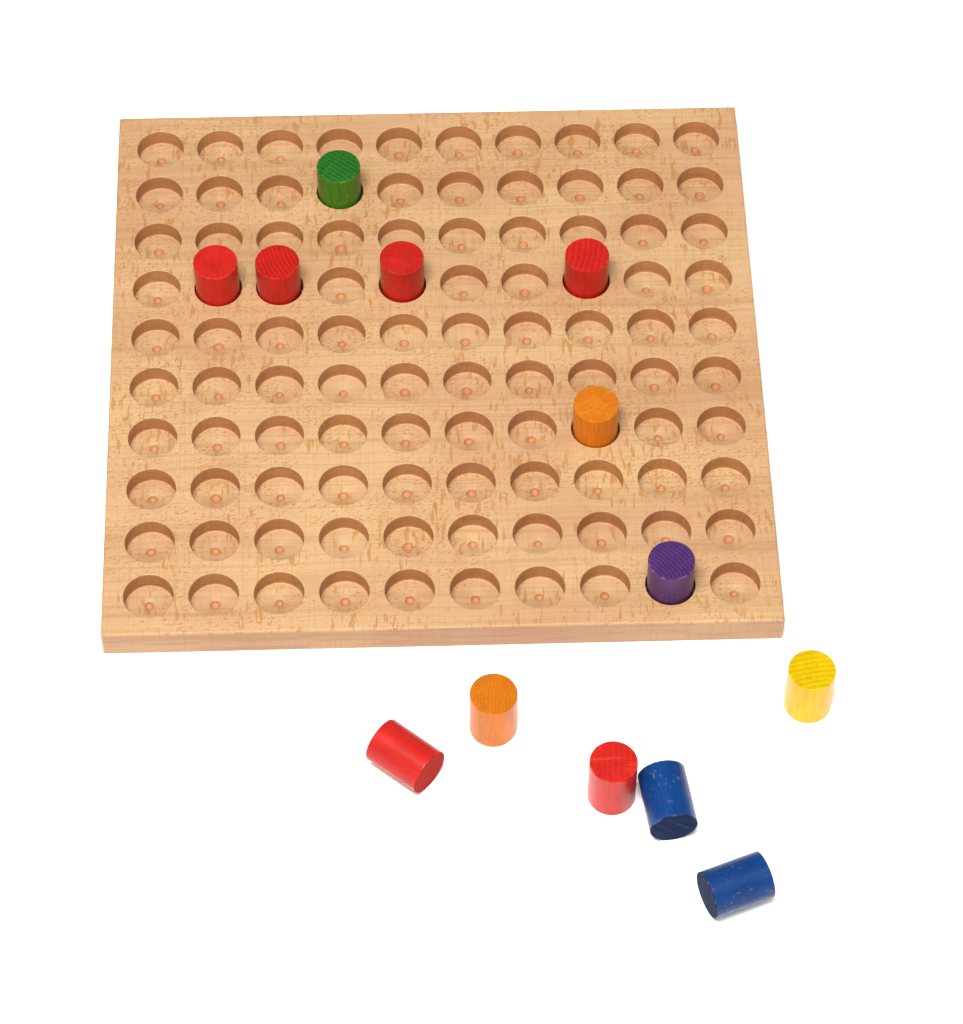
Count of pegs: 13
